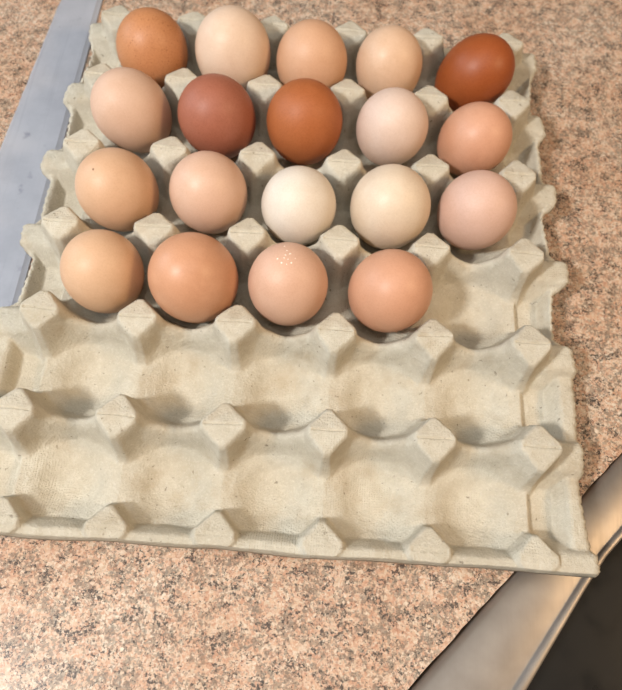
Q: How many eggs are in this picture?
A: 19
